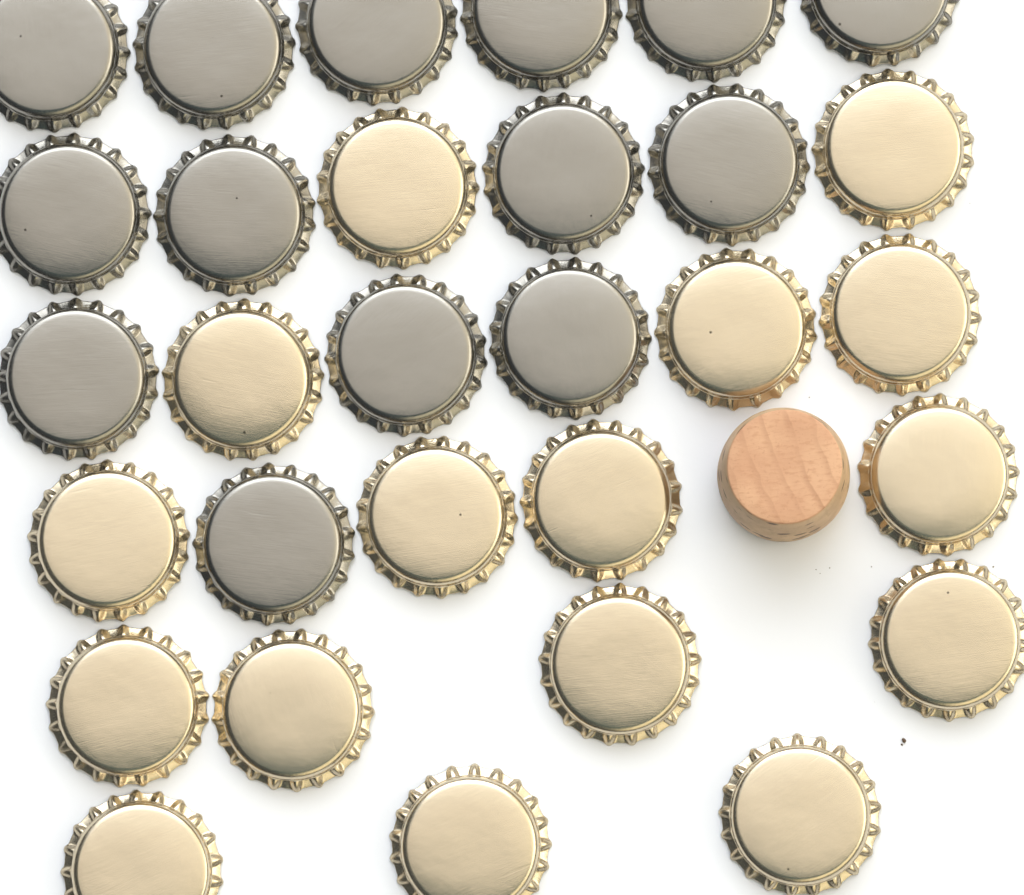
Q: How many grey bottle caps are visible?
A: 14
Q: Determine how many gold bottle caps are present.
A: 16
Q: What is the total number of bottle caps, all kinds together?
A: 30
